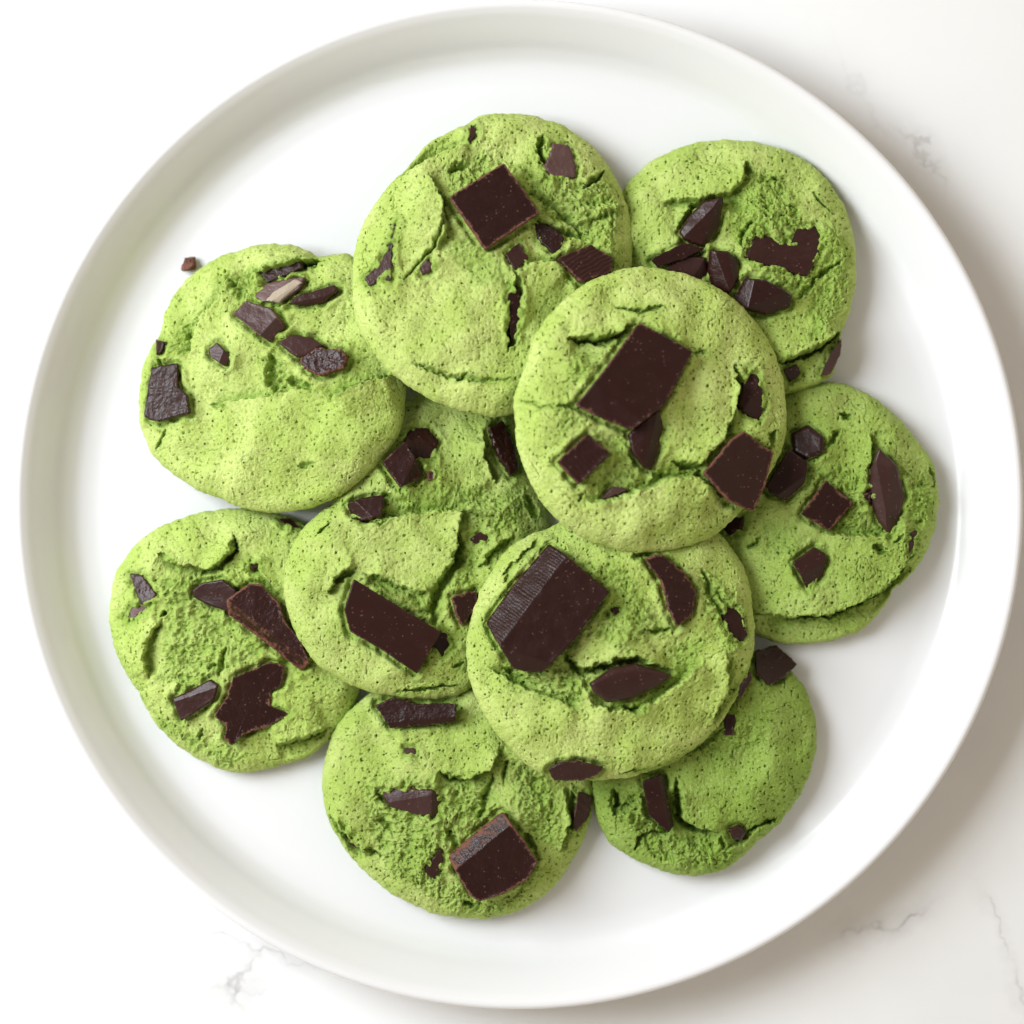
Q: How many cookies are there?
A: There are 10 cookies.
